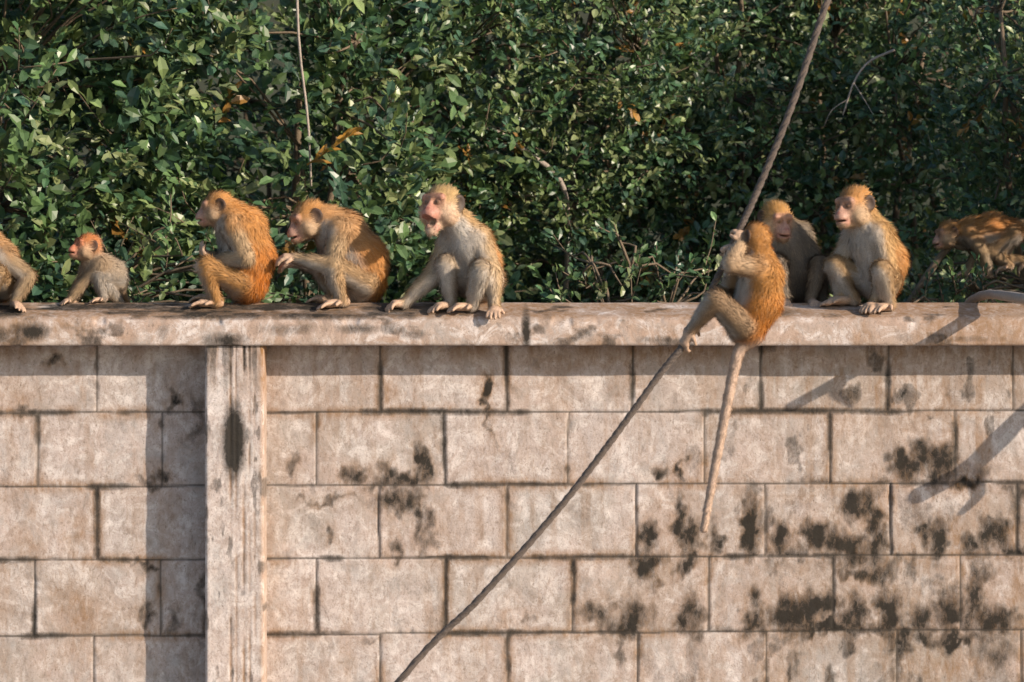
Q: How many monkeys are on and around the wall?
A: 9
